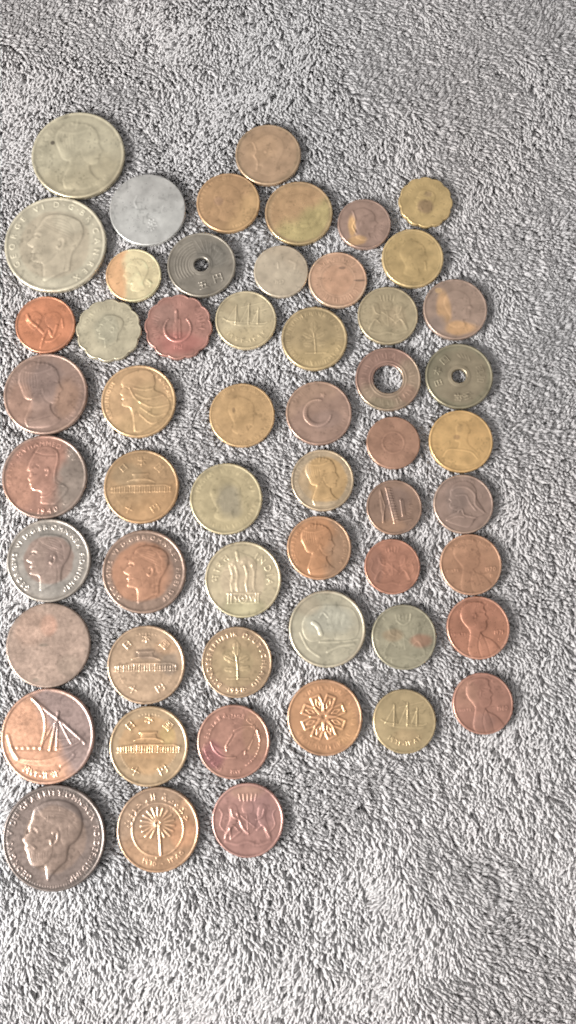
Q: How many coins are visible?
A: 55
